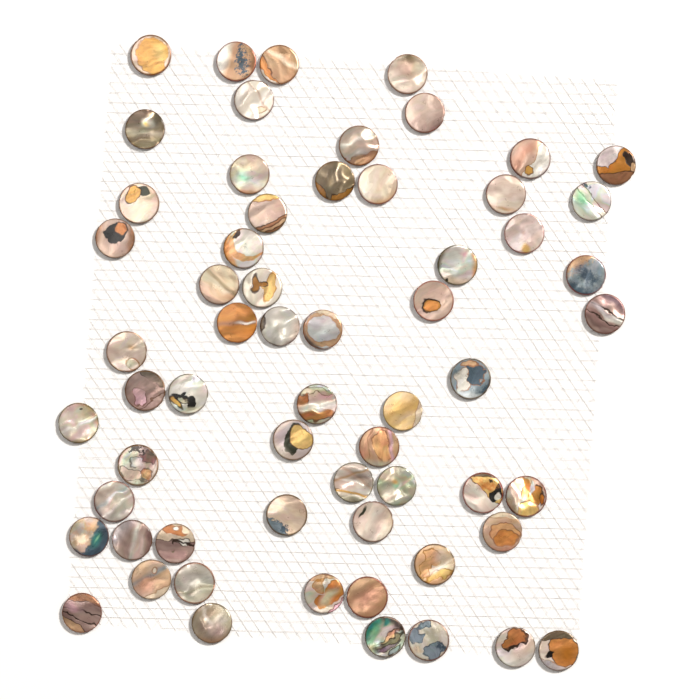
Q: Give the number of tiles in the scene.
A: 61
